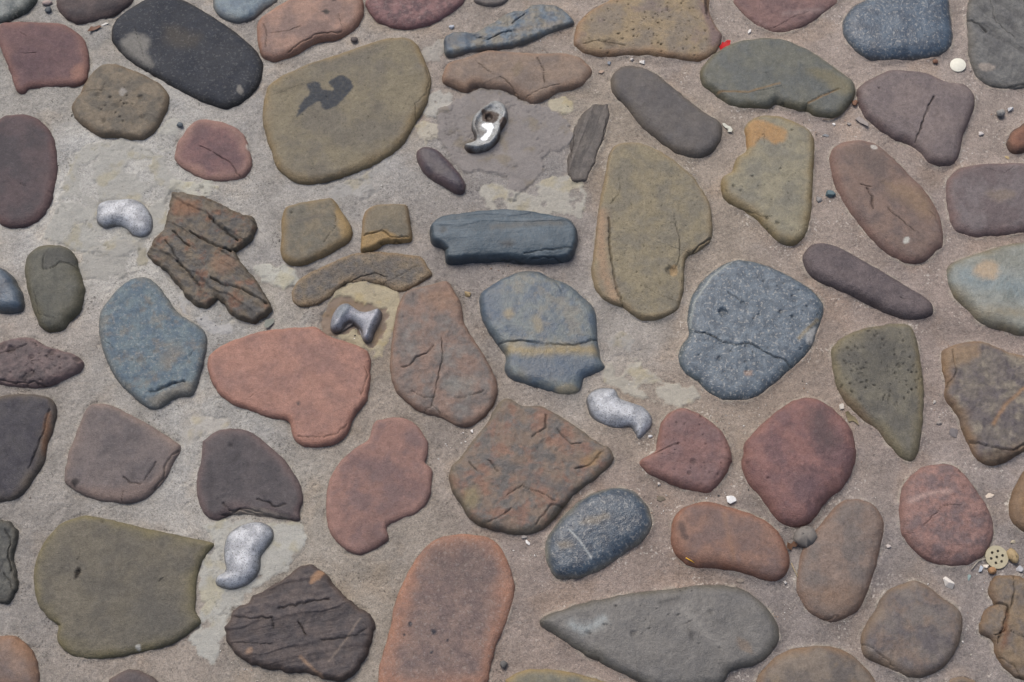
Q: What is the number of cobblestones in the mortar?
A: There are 69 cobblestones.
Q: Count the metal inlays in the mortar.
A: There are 5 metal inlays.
